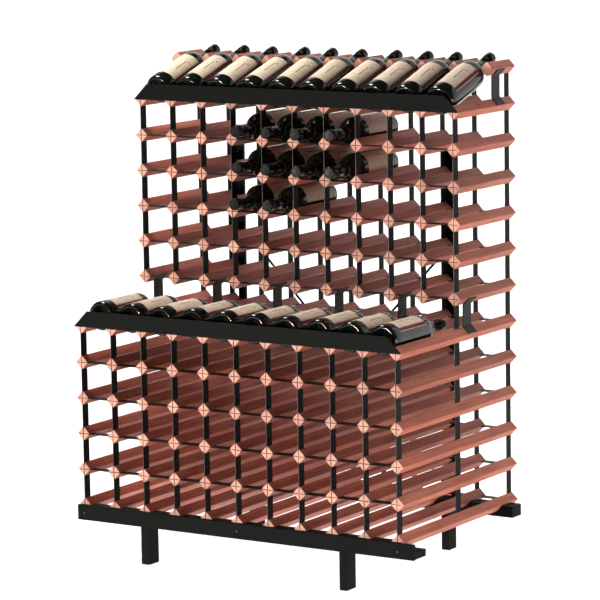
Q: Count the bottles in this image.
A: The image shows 30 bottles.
